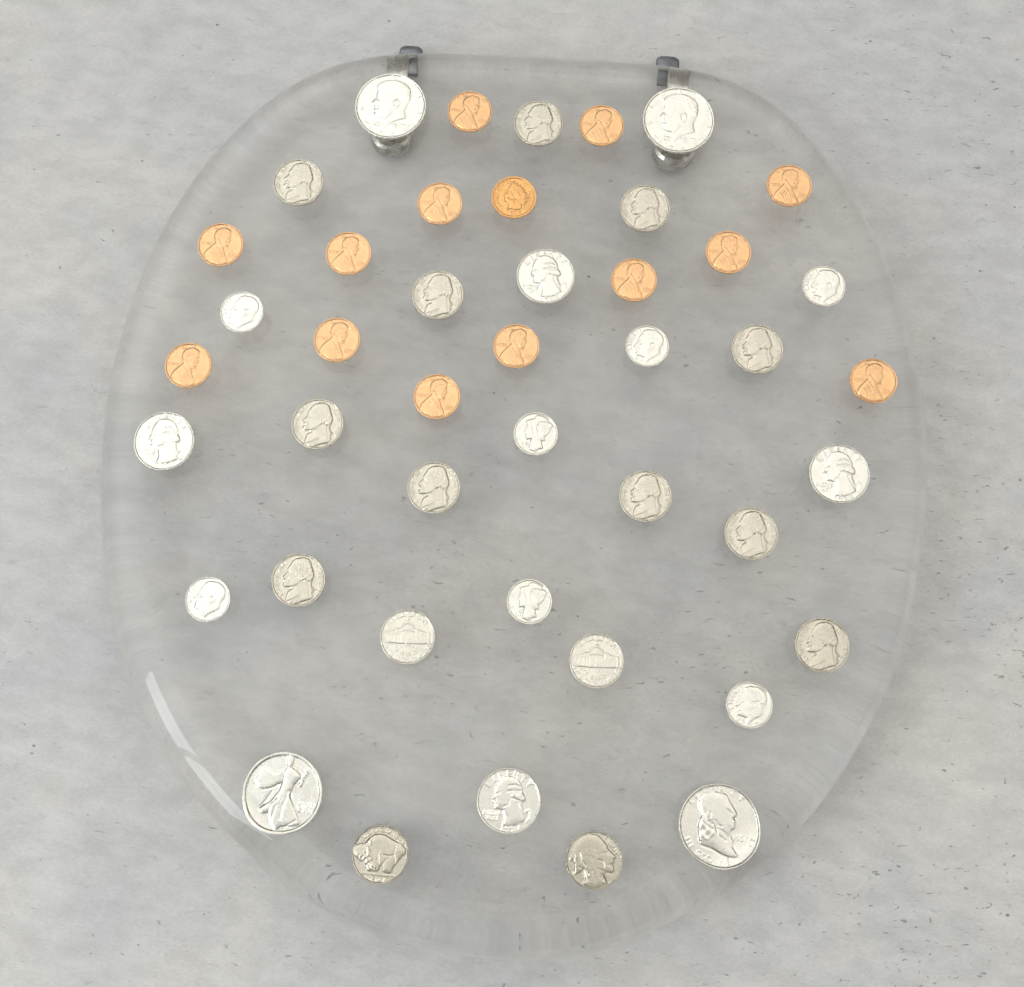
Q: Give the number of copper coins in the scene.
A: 14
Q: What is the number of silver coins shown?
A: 30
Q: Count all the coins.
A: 44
